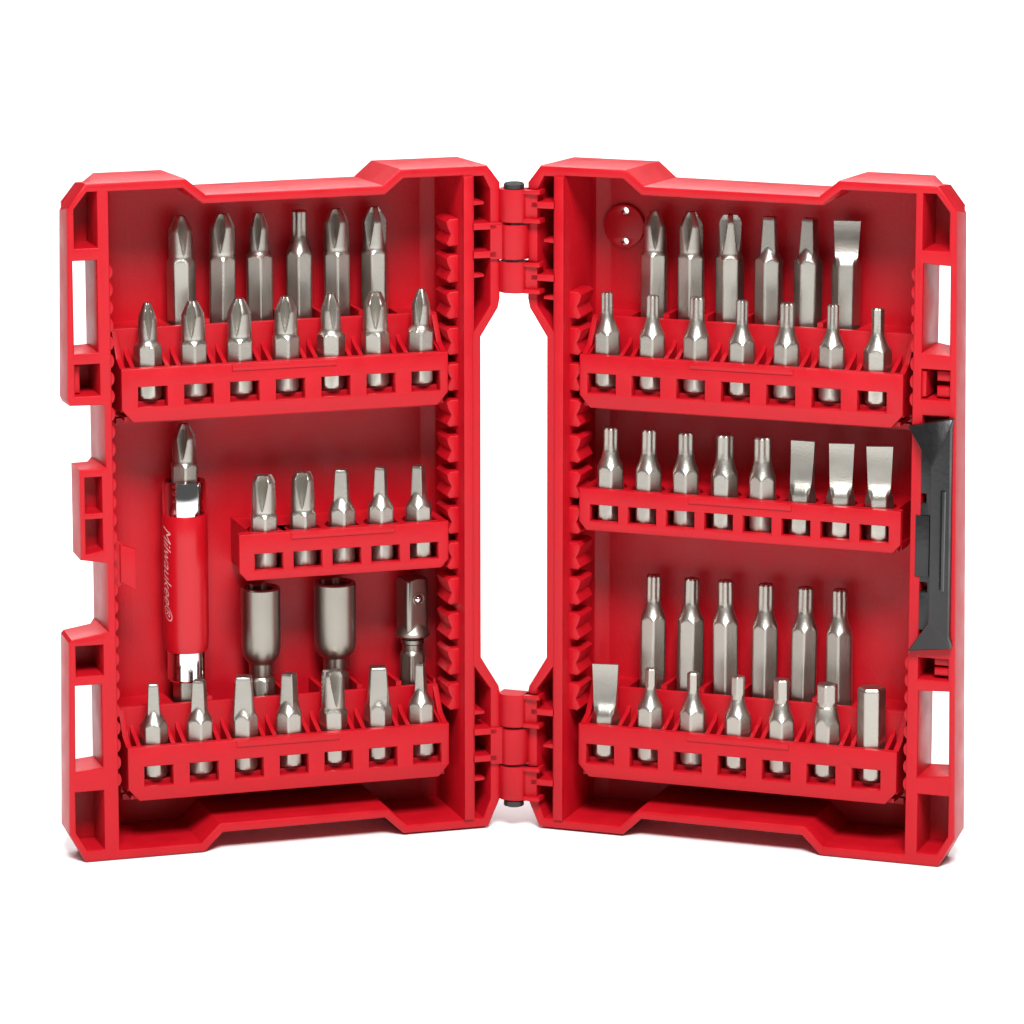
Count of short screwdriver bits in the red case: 42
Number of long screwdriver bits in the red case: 18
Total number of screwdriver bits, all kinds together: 60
